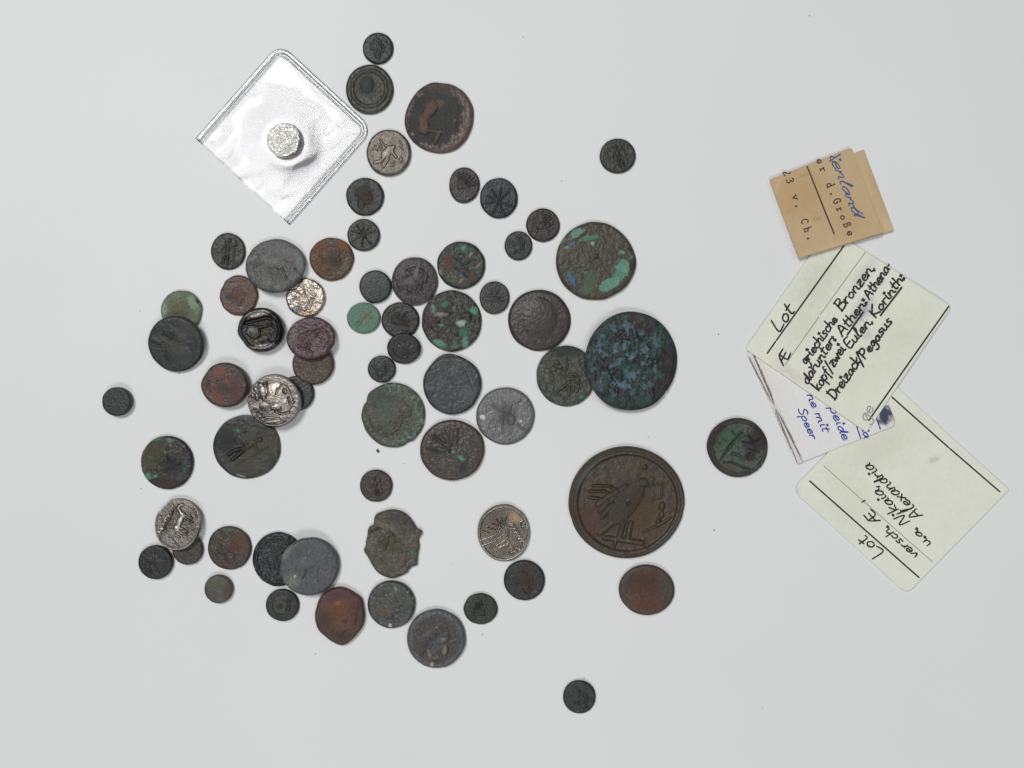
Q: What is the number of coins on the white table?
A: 65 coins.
